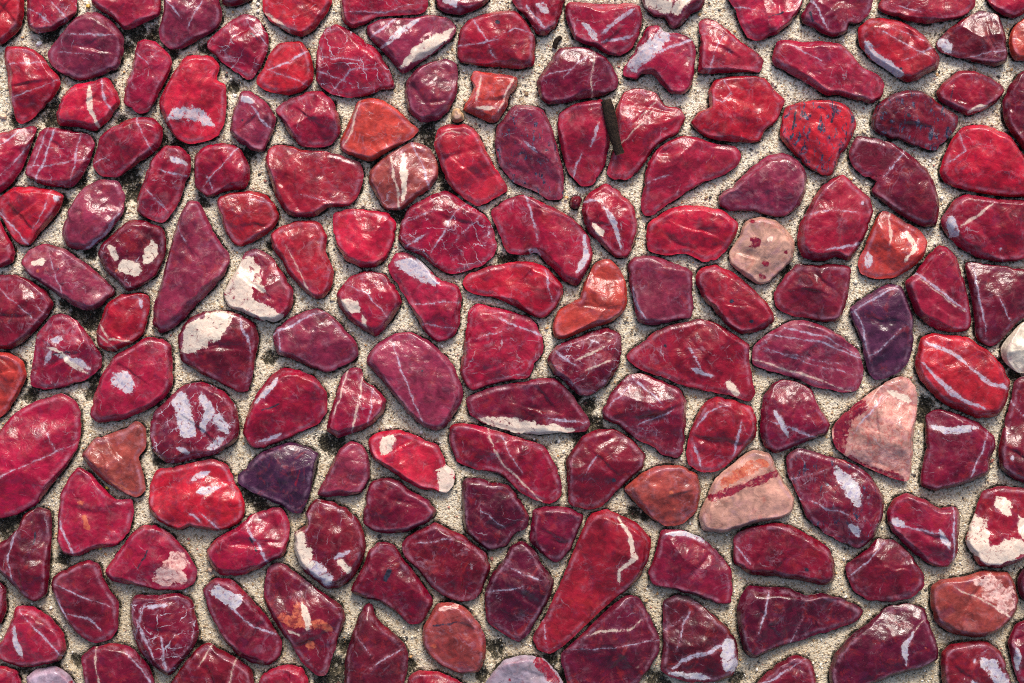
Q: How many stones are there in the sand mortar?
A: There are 163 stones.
